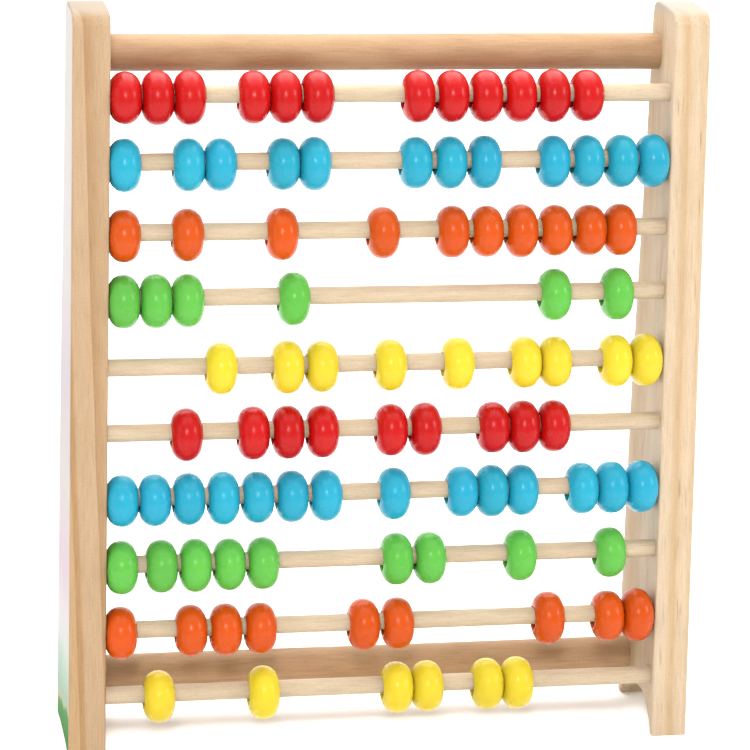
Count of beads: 96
